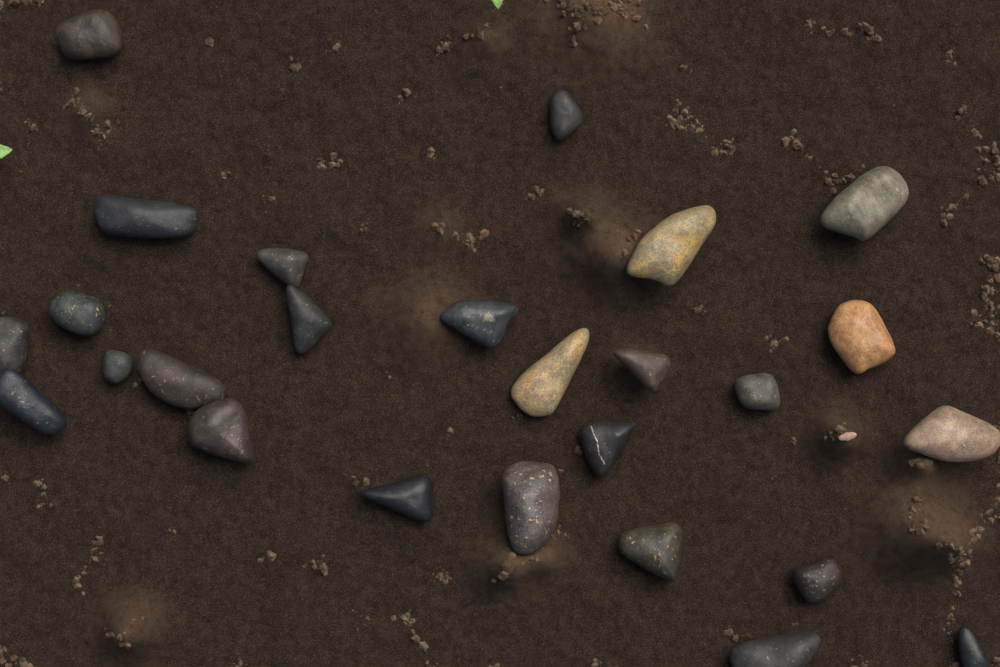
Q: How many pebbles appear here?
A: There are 26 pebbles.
